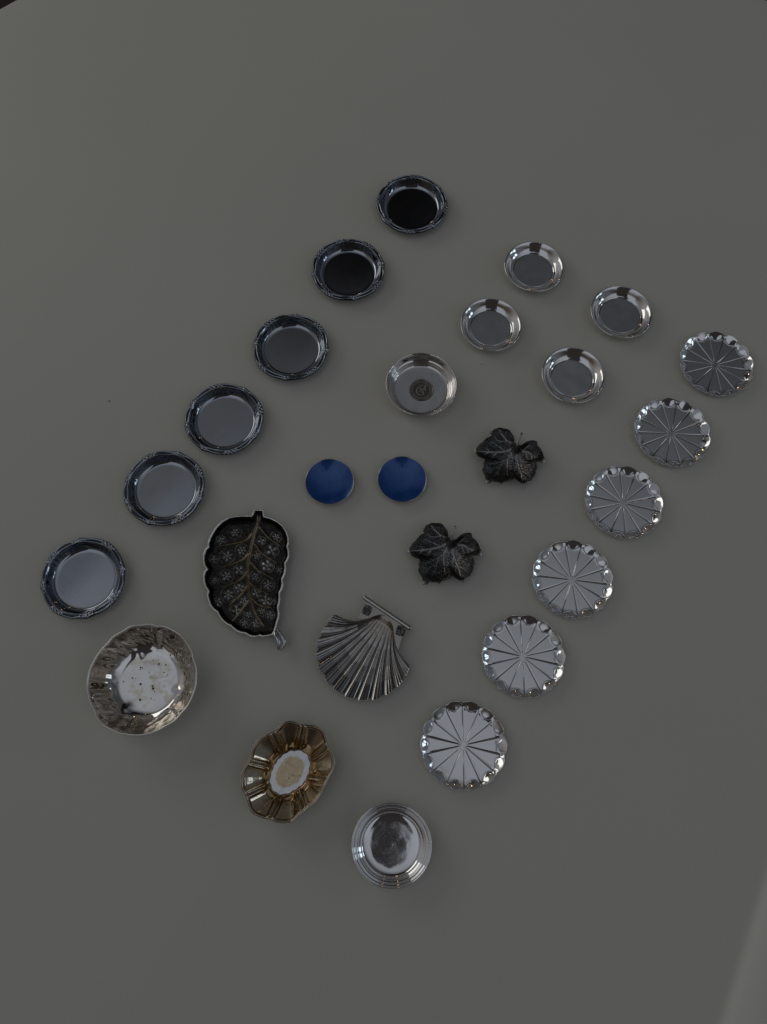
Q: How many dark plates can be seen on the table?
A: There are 6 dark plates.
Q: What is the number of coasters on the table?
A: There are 6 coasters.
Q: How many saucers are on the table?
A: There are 4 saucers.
